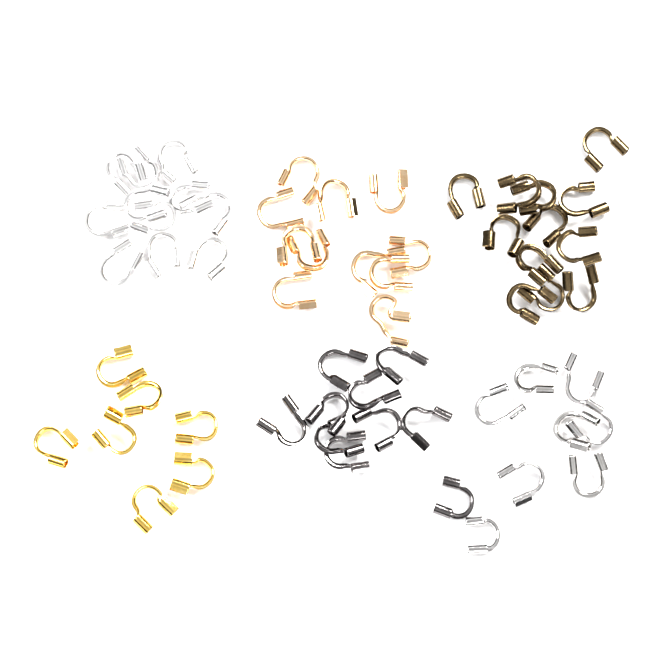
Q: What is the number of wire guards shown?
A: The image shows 59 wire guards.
